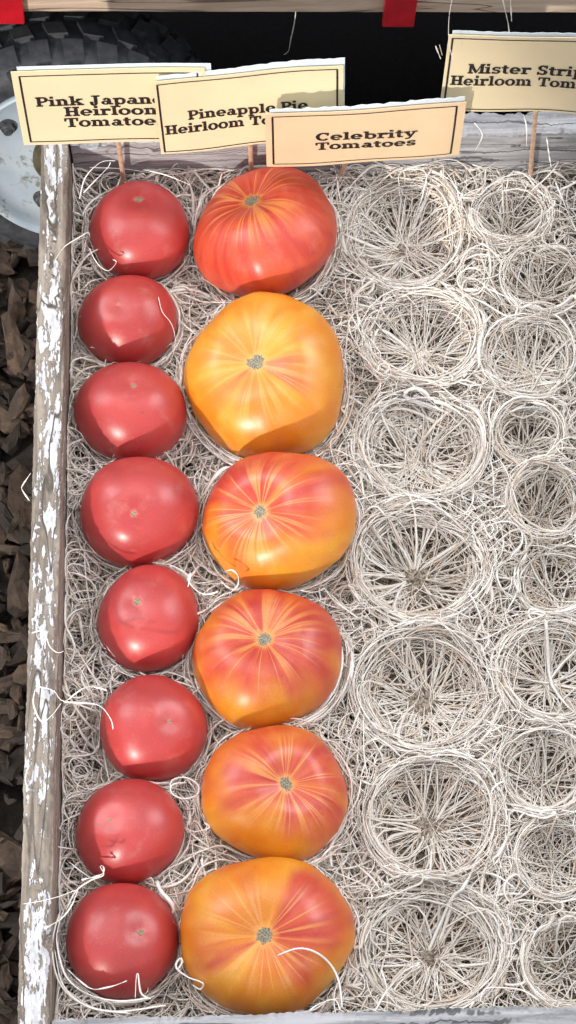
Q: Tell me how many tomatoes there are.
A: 14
